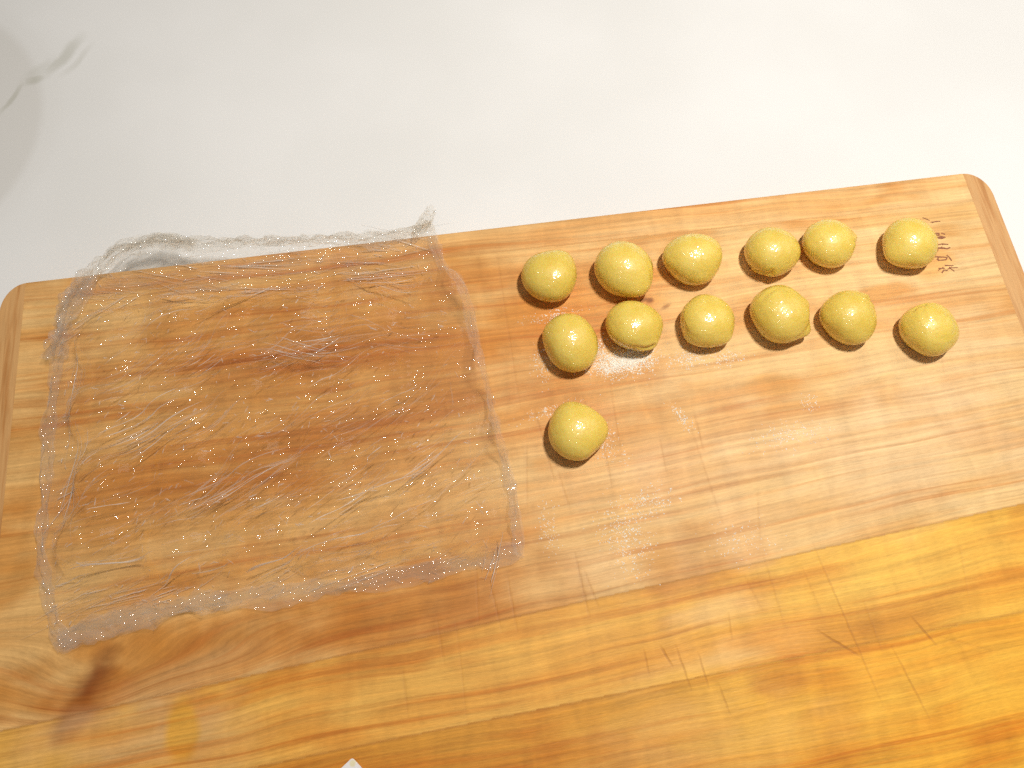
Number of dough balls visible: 13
